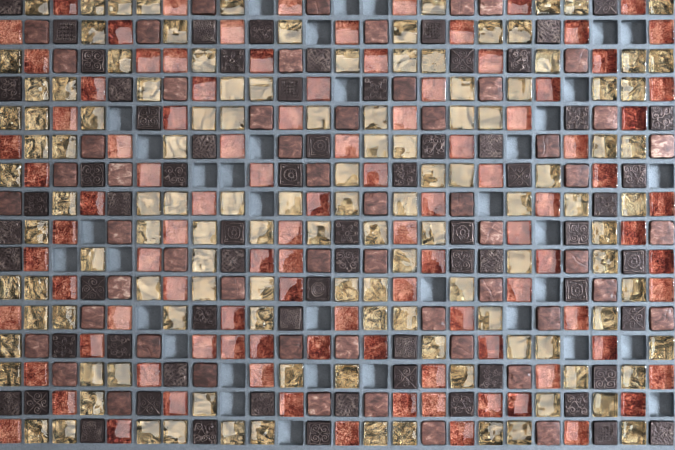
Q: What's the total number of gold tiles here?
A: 122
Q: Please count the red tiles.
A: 102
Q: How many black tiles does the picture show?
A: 68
